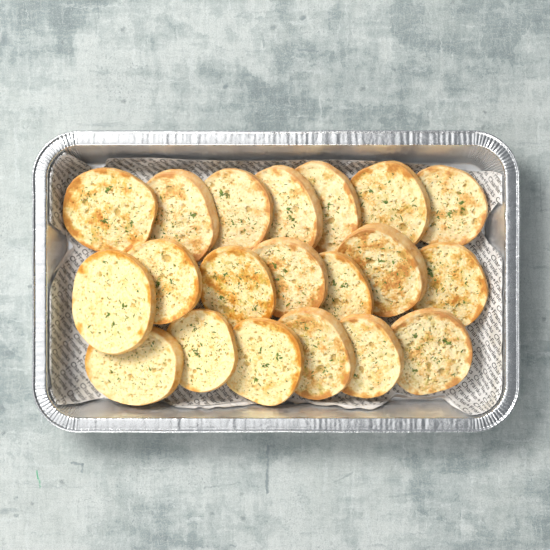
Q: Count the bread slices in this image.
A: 20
